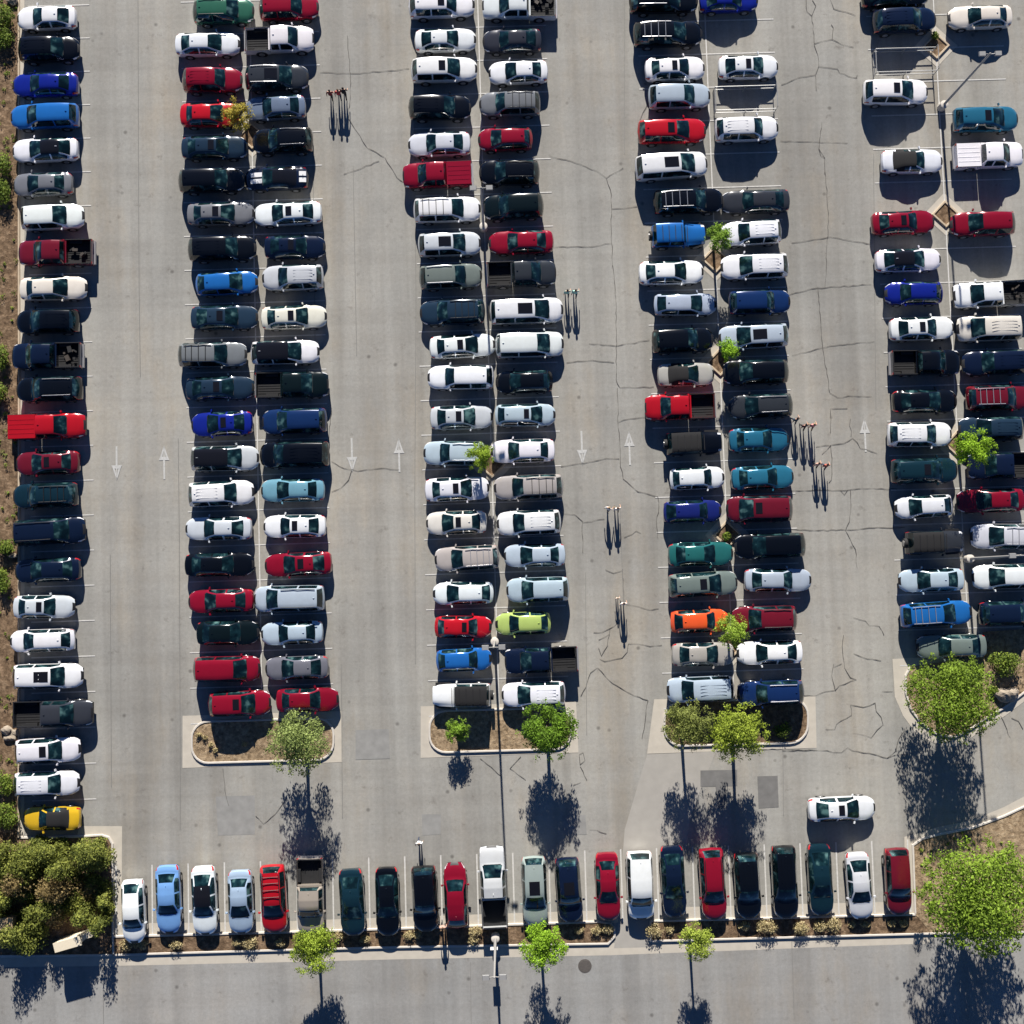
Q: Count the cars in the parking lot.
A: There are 184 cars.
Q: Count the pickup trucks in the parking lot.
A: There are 17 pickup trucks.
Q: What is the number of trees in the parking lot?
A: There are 16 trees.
